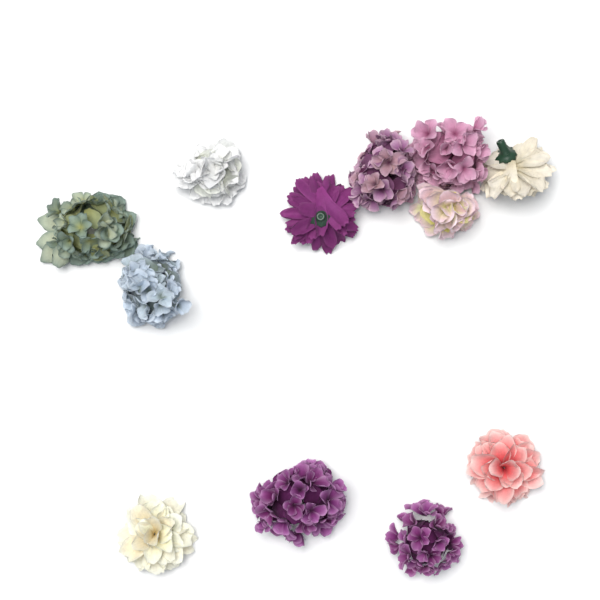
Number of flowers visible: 12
